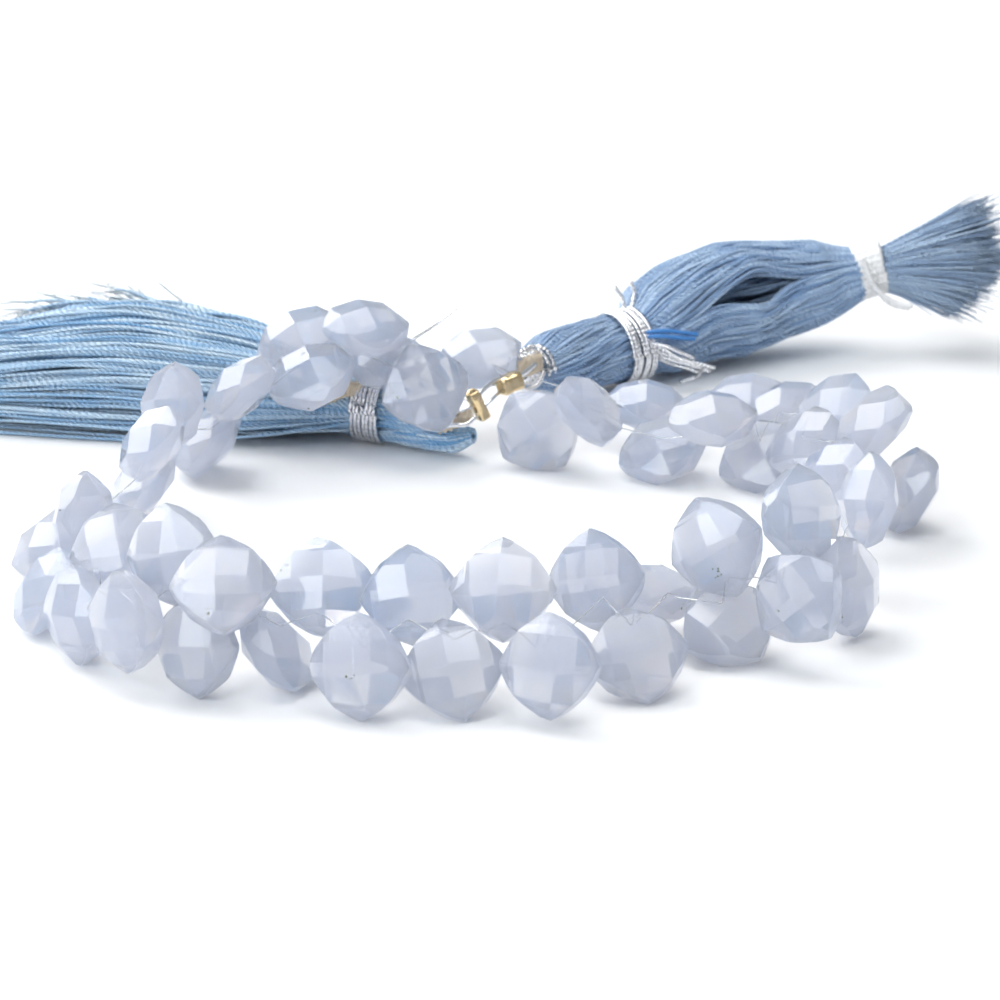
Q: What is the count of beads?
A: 49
